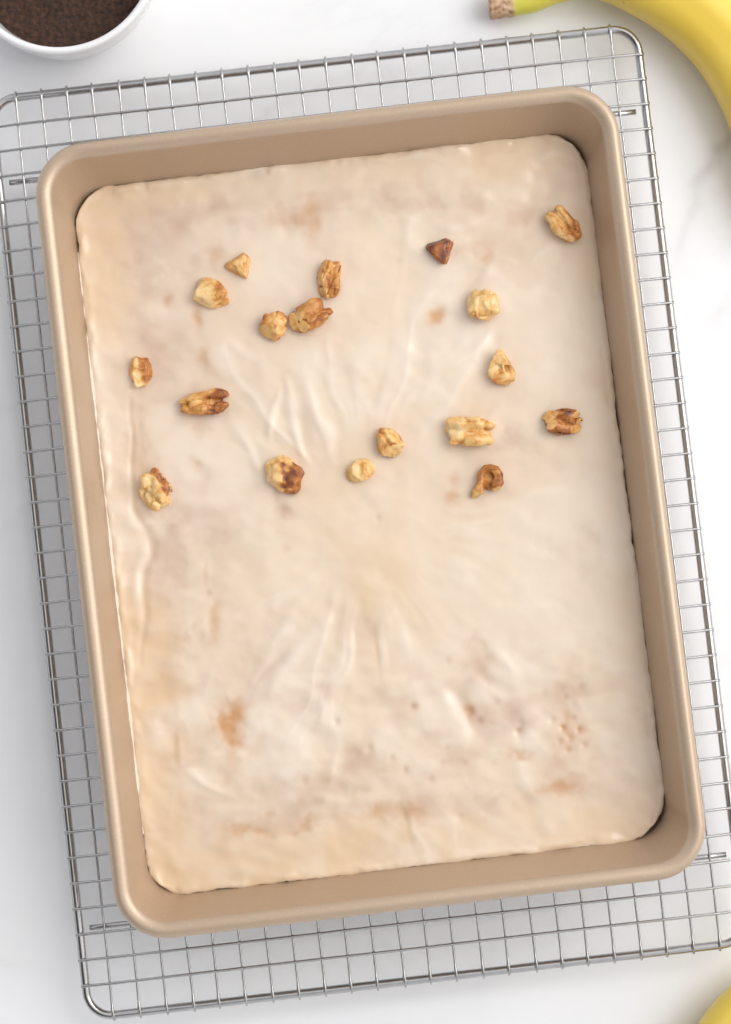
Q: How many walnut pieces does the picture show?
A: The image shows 18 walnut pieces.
